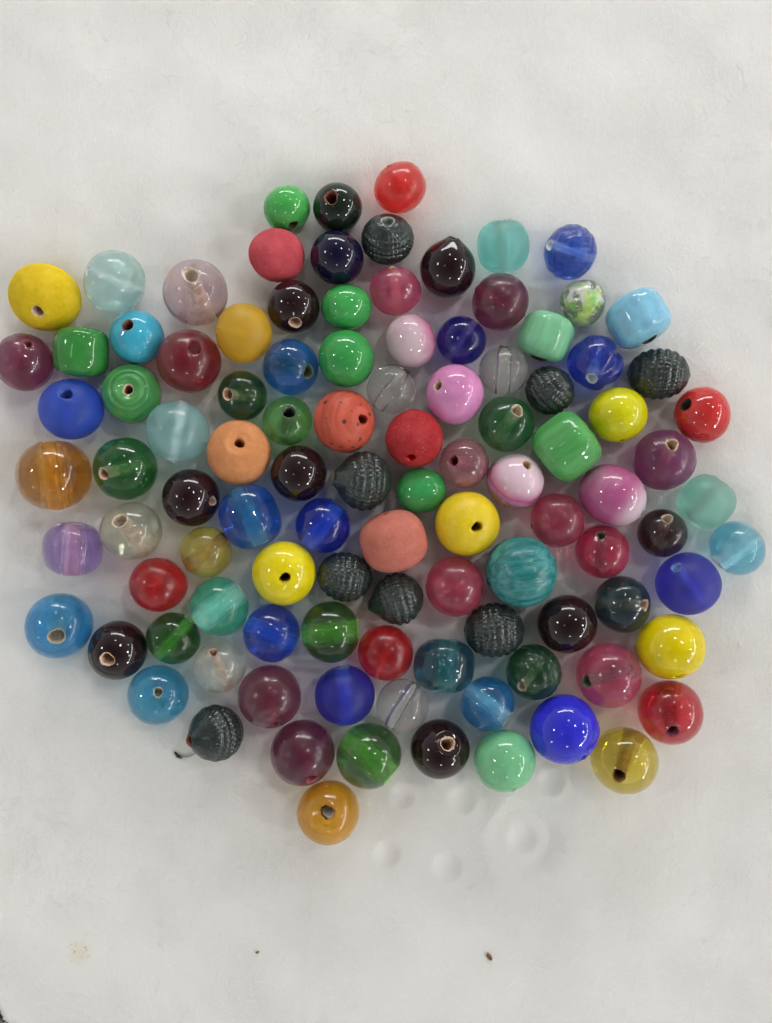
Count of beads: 104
